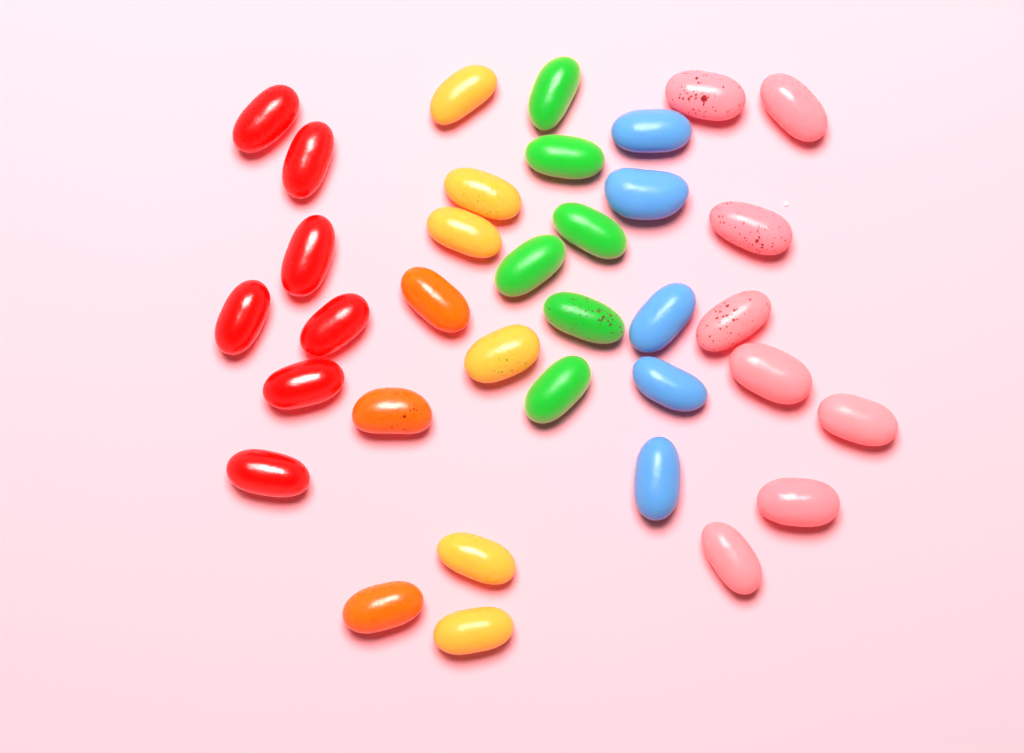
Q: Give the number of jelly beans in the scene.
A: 35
